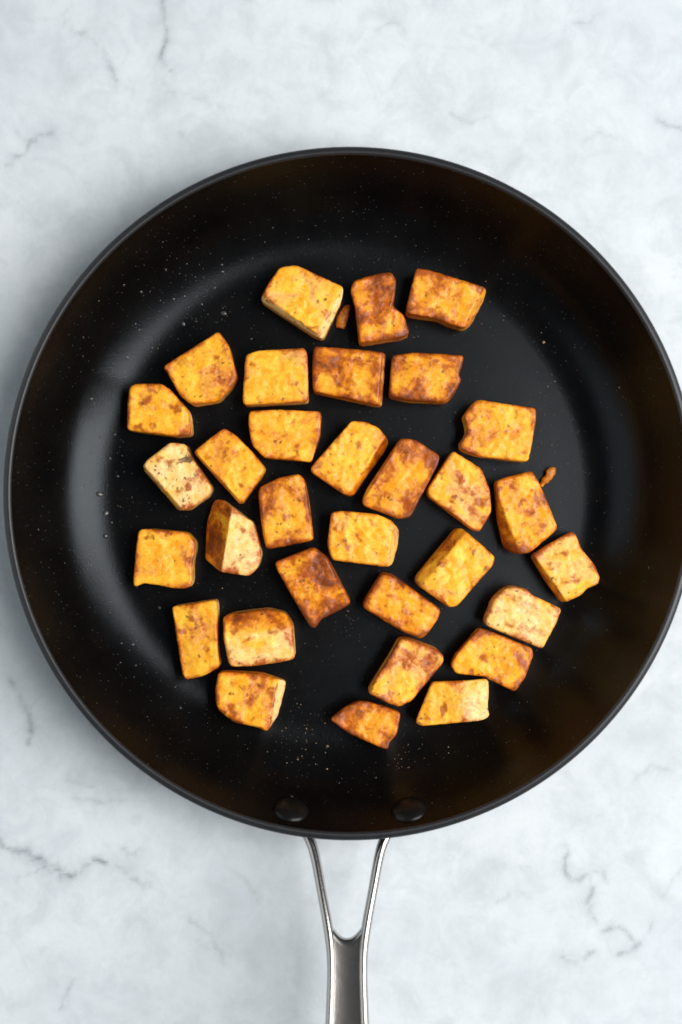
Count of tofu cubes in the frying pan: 32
